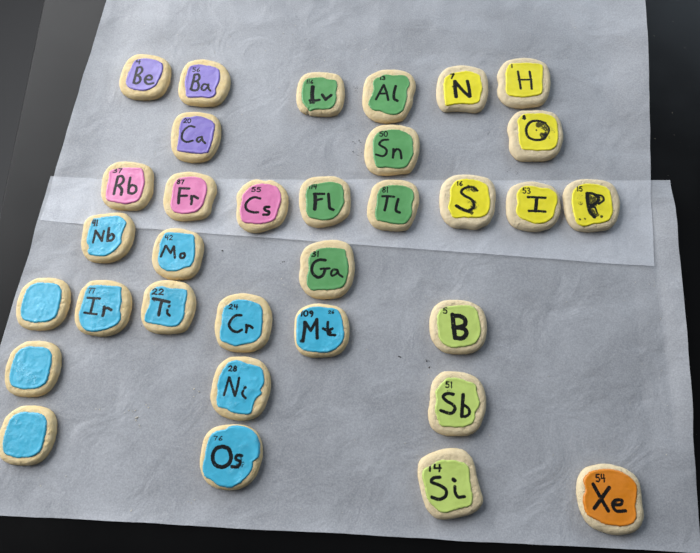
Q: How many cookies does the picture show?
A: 33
